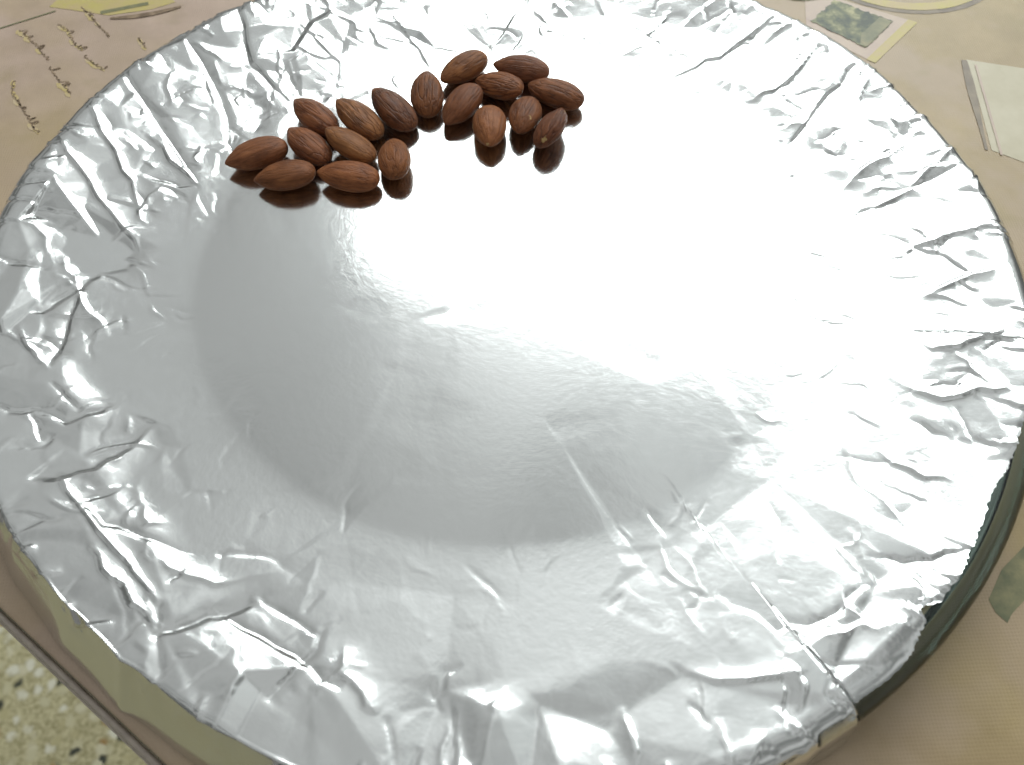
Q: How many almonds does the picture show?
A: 18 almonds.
